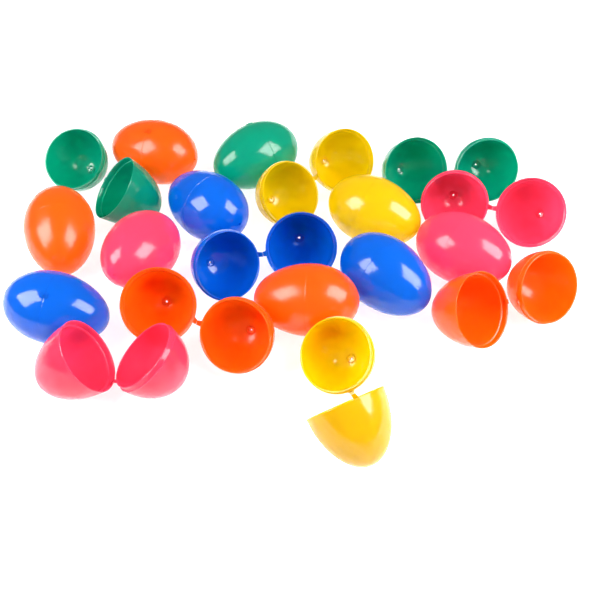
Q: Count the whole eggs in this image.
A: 10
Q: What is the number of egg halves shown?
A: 18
